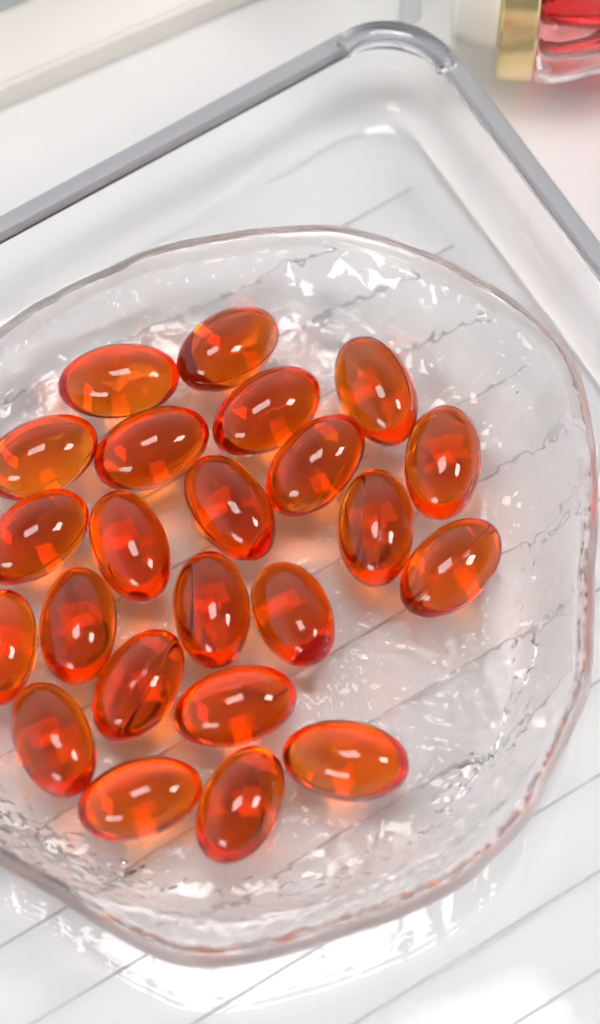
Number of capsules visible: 23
